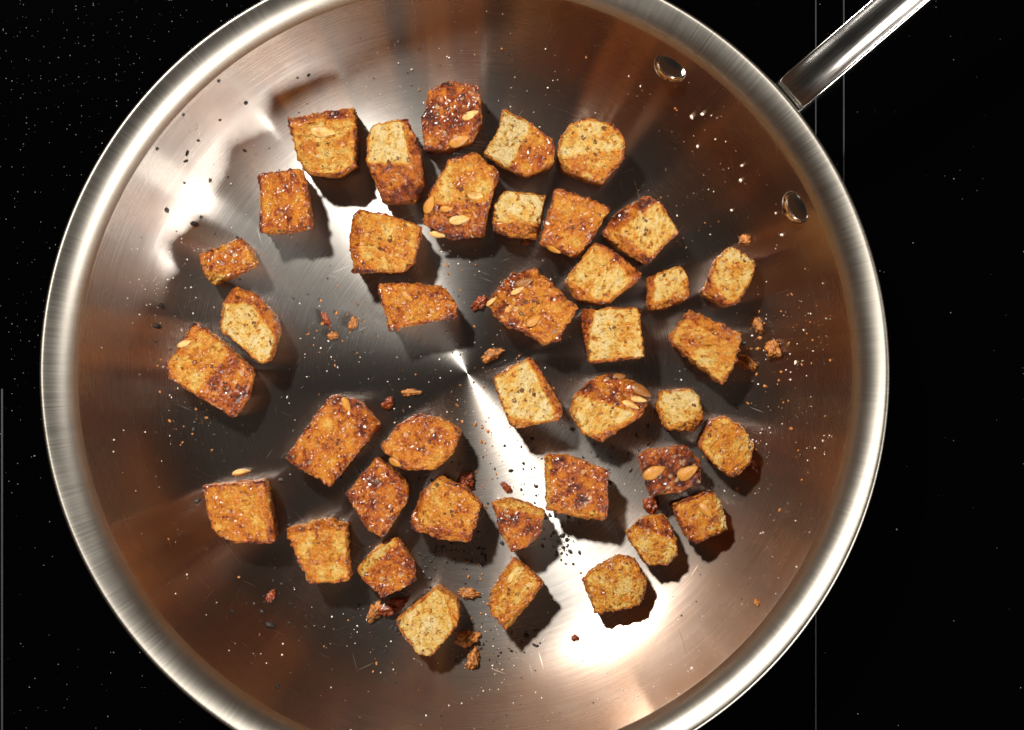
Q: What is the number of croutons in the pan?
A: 40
